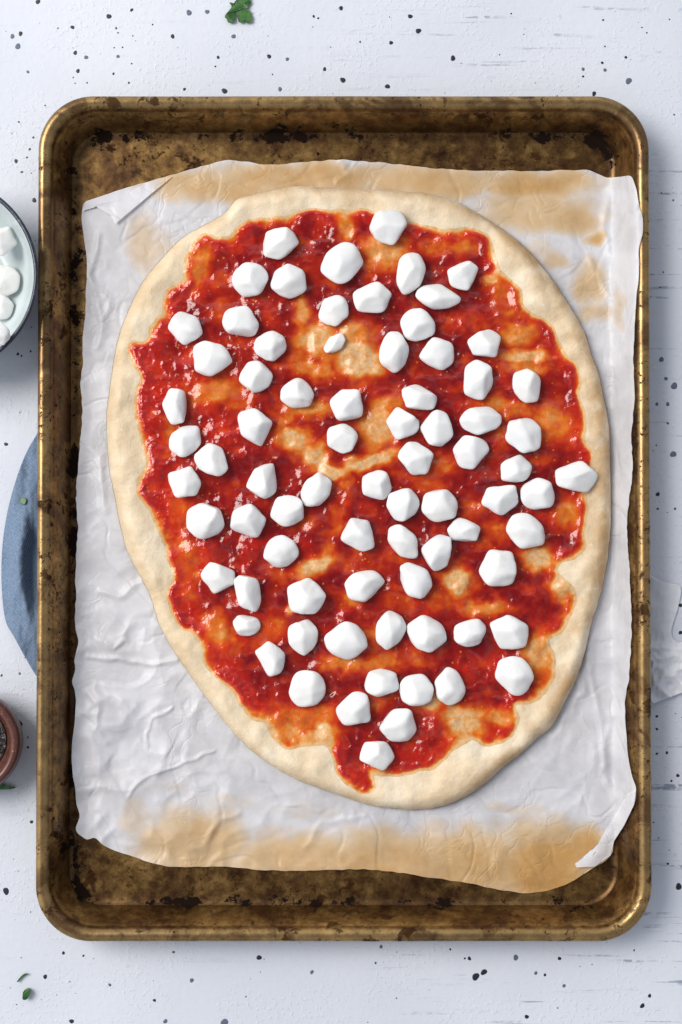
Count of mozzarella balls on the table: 81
